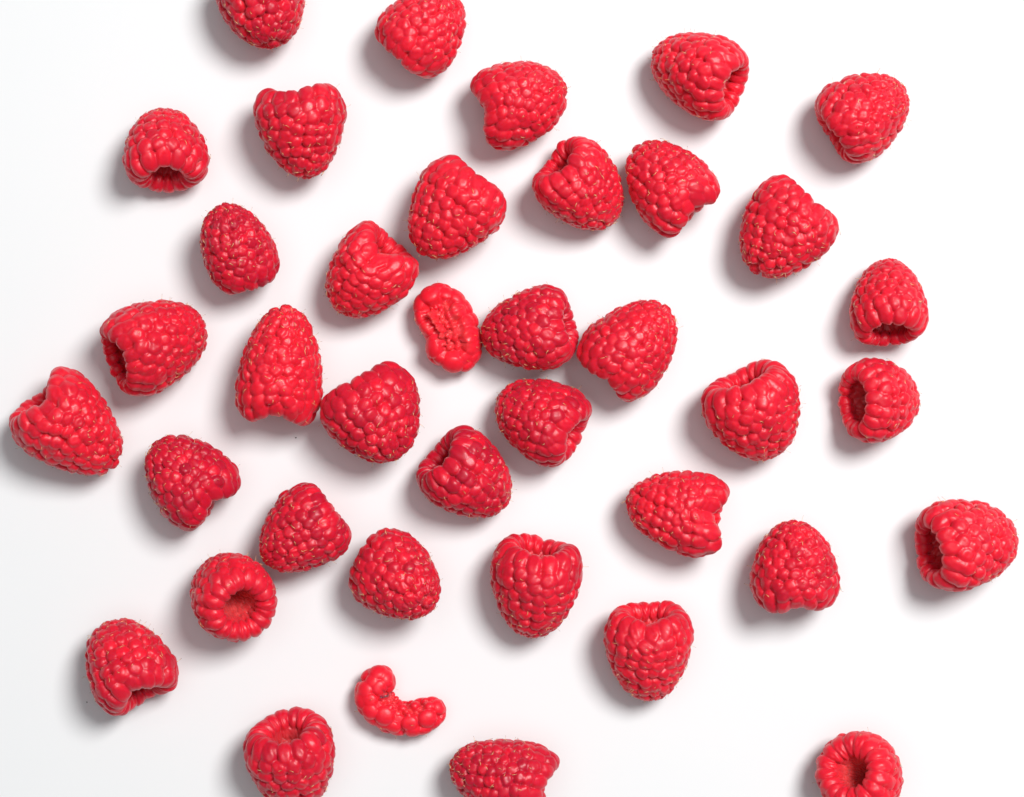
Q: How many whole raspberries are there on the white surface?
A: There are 37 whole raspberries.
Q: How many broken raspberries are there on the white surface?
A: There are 2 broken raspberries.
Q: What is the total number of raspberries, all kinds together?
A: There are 39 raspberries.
